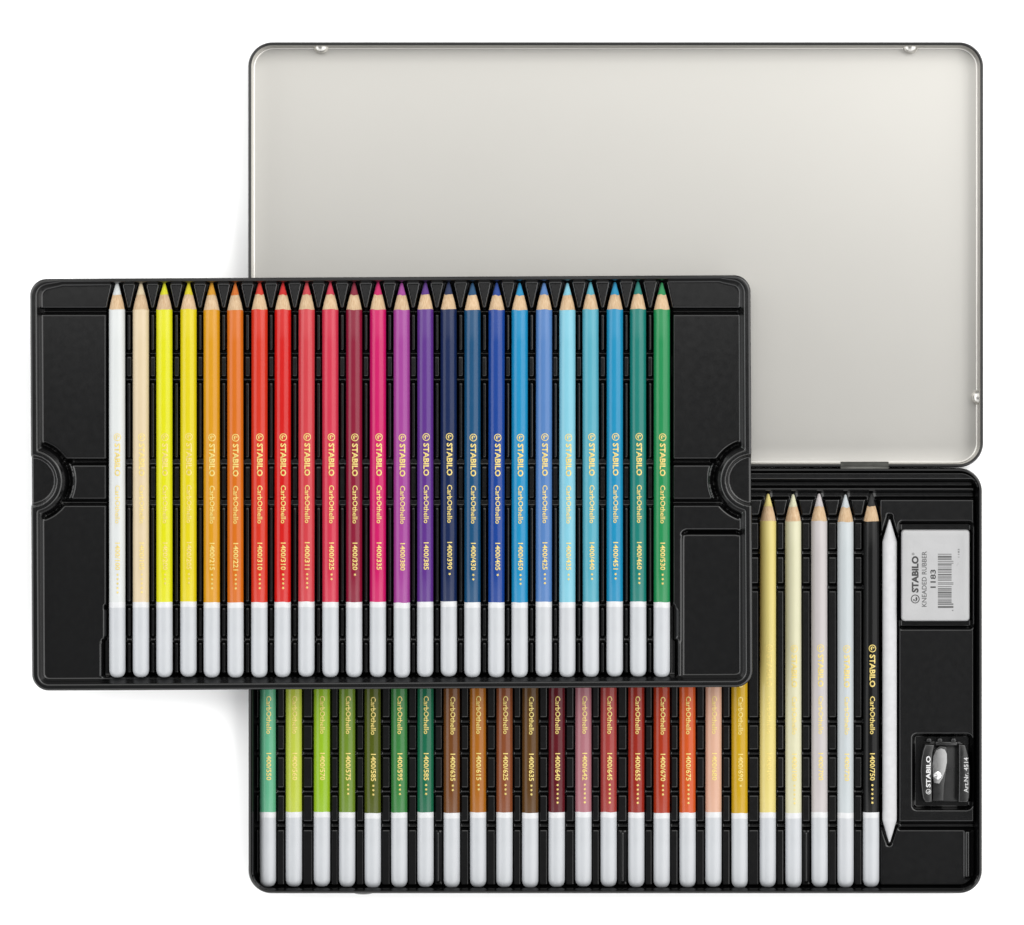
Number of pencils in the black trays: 48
